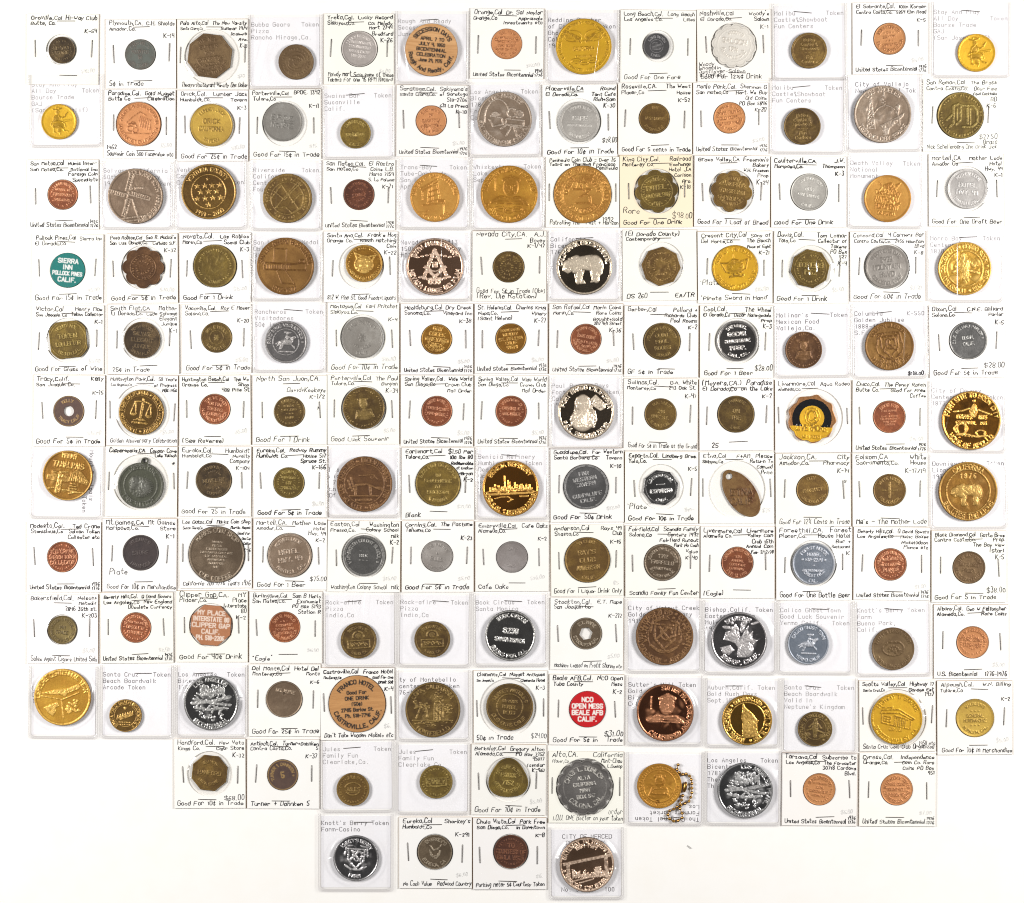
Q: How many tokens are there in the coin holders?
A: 144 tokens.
